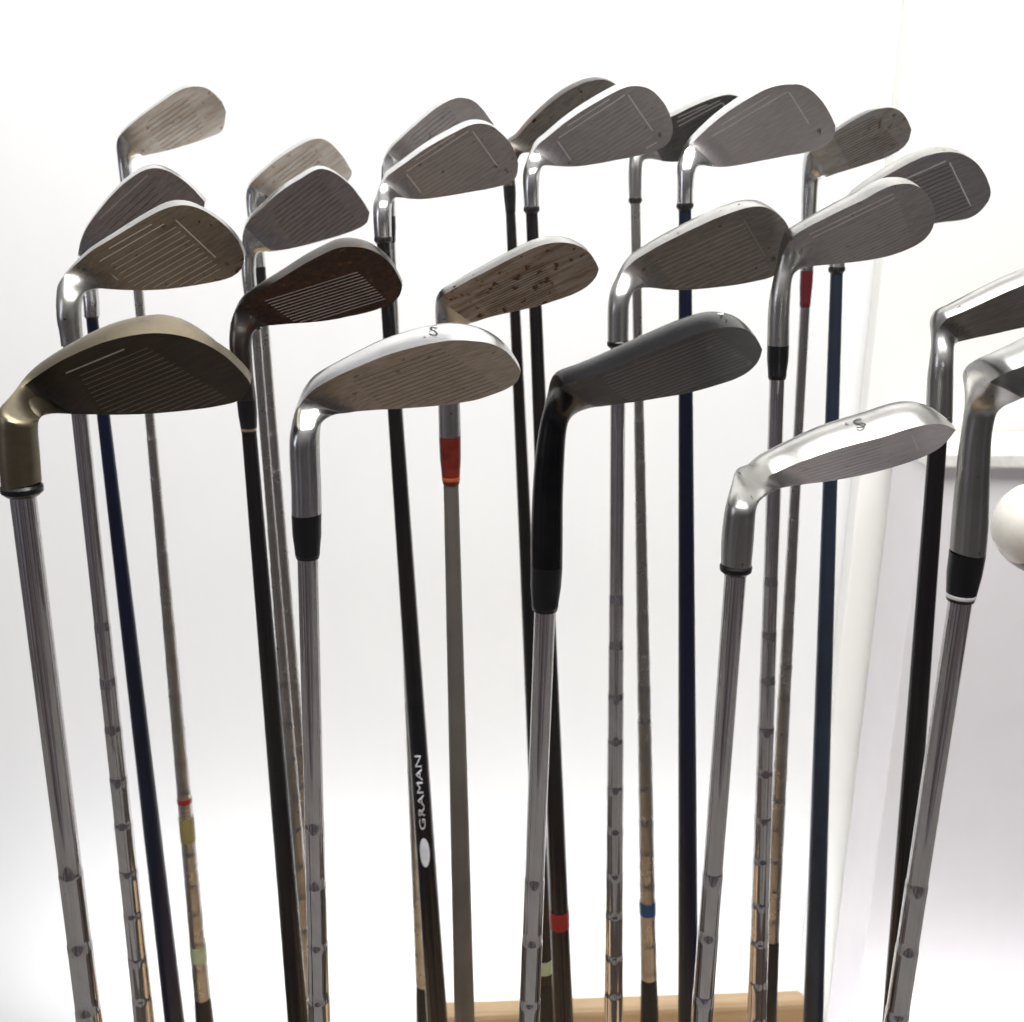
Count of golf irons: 23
